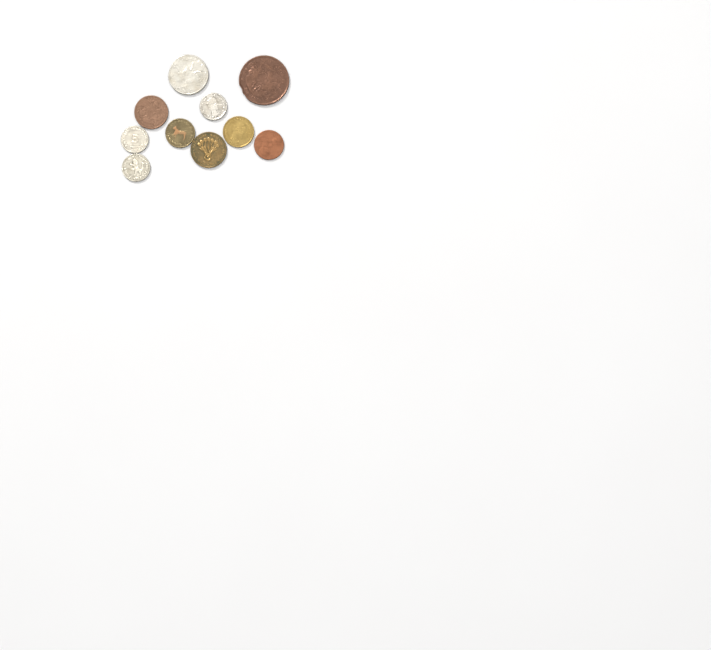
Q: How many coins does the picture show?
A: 10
